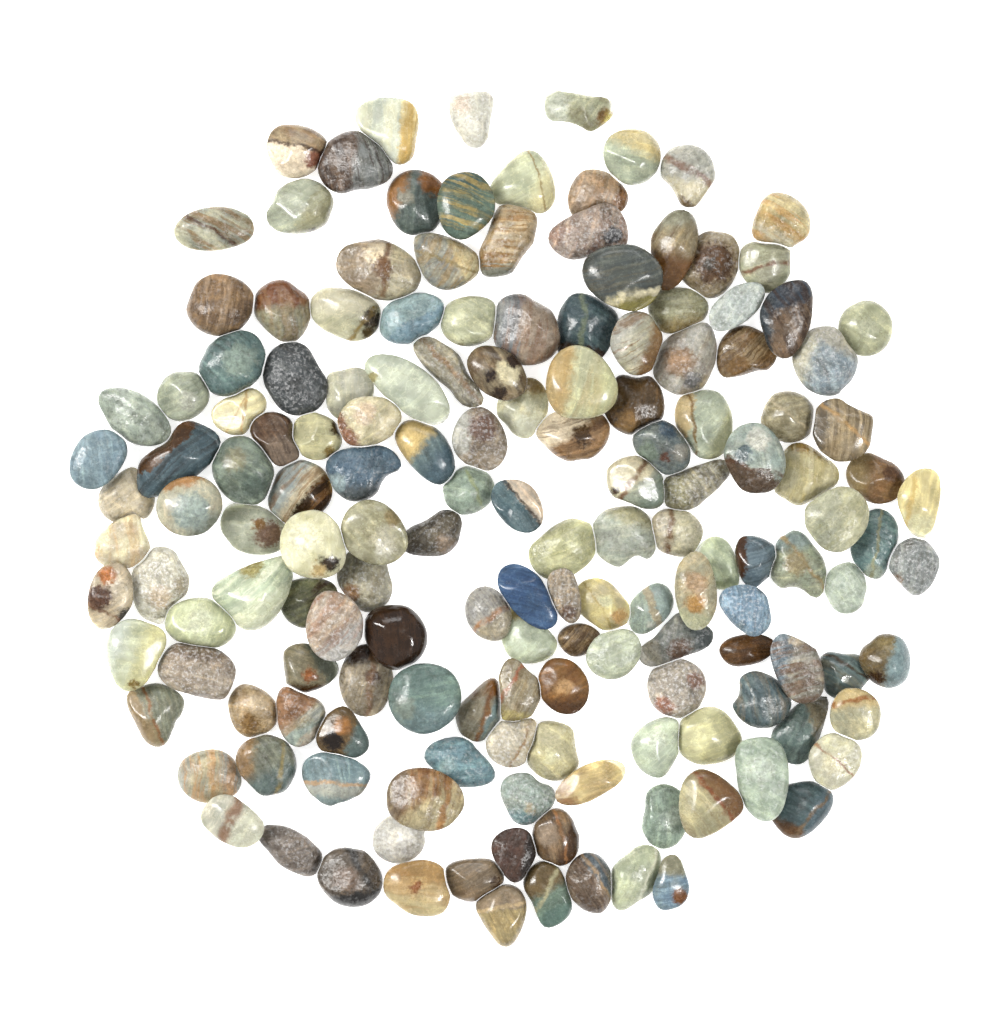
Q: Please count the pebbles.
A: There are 157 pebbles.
